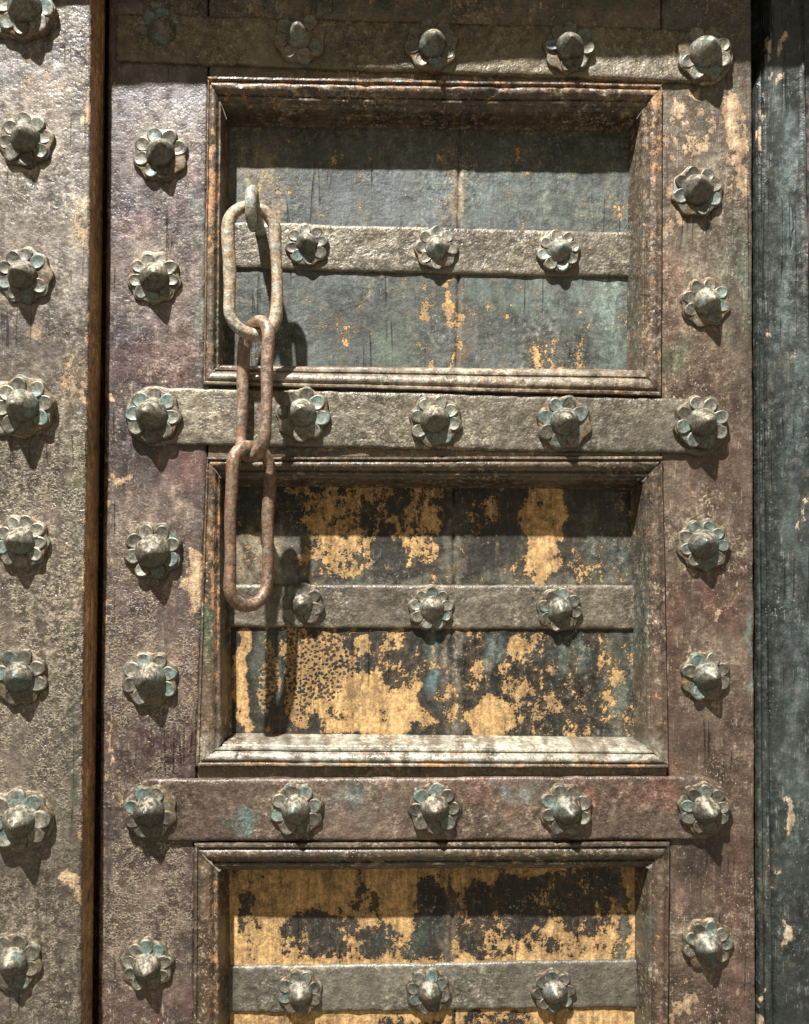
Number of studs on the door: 42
